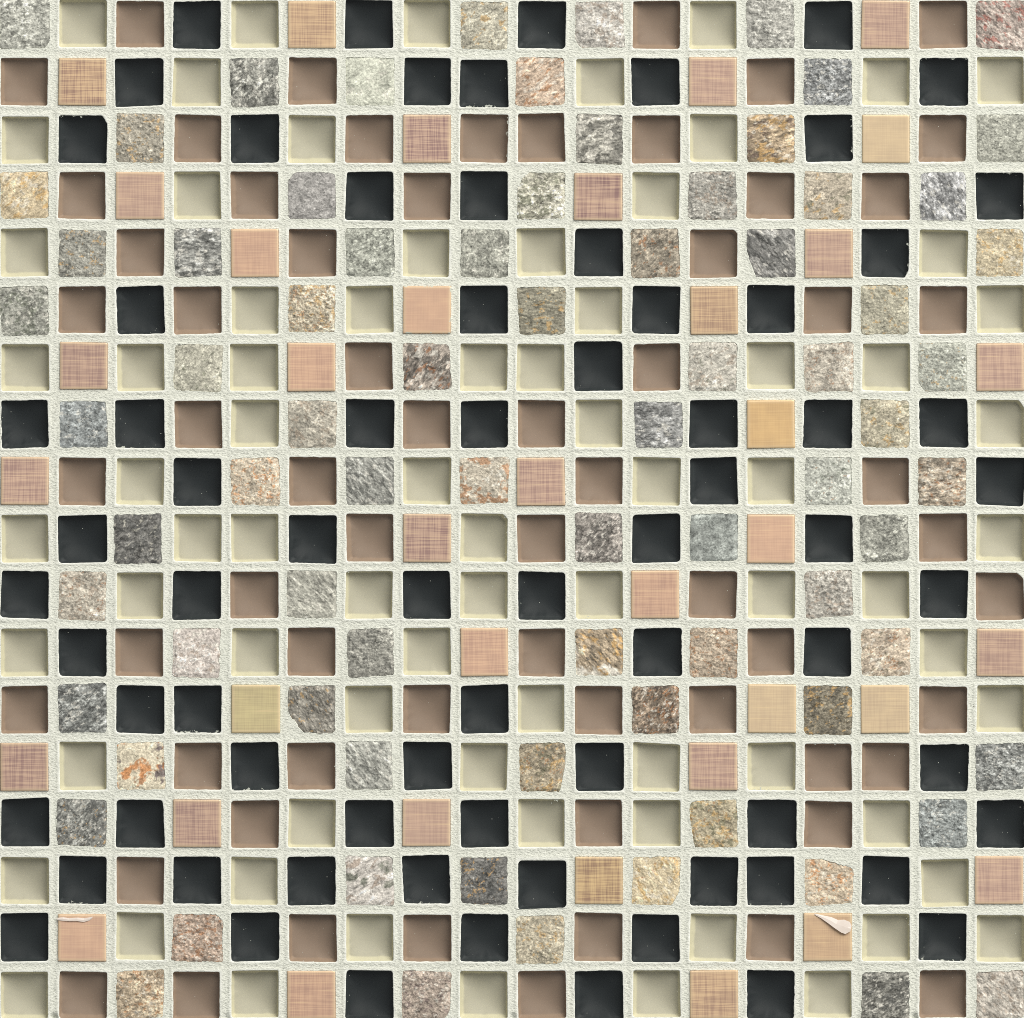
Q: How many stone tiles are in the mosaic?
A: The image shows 77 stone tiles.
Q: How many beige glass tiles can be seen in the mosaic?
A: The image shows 74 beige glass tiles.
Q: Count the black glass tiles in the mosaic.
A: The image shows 73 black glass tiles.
